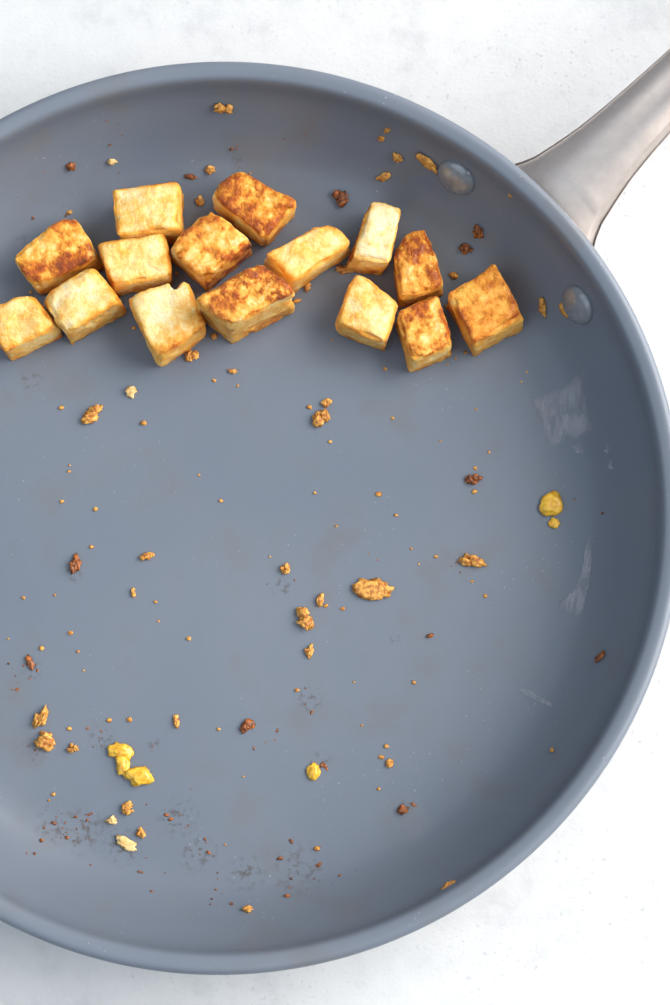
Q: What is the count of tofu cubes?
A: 15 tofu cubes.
